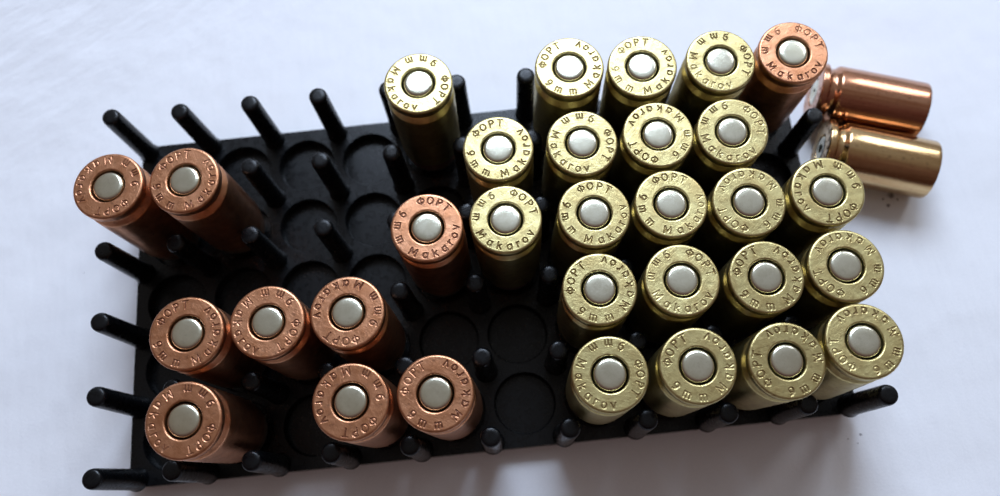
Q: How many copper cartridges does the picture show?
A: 10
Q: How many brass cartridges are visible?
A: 21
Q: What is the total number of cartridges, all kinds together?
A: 31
